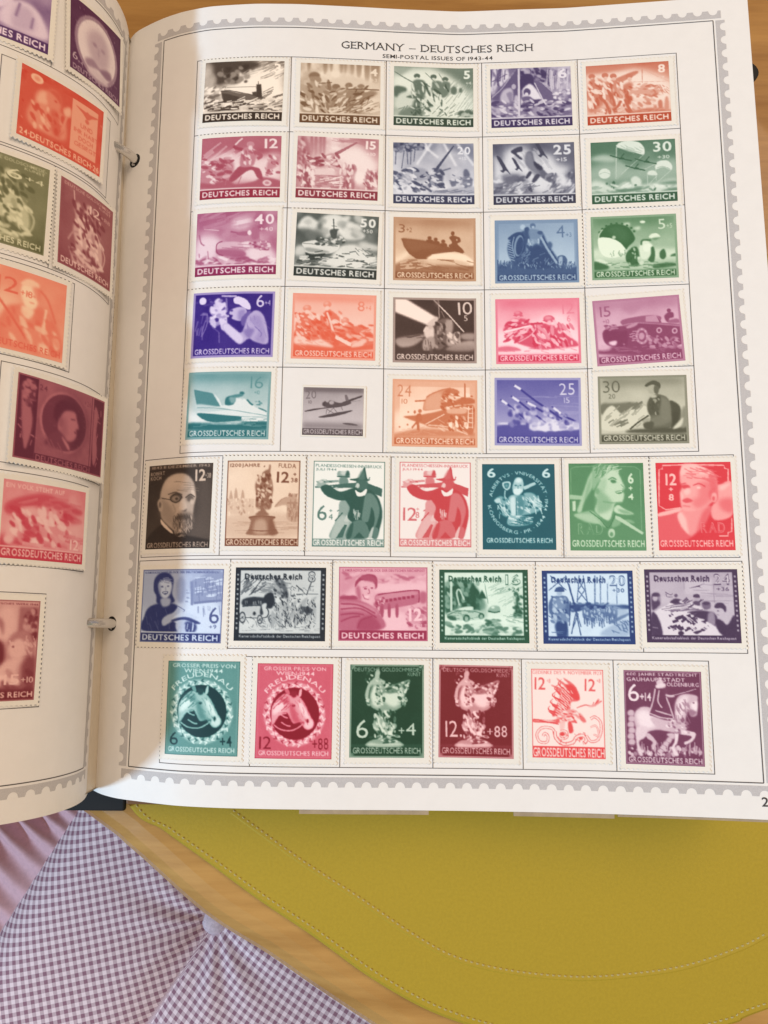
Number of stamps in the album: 53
